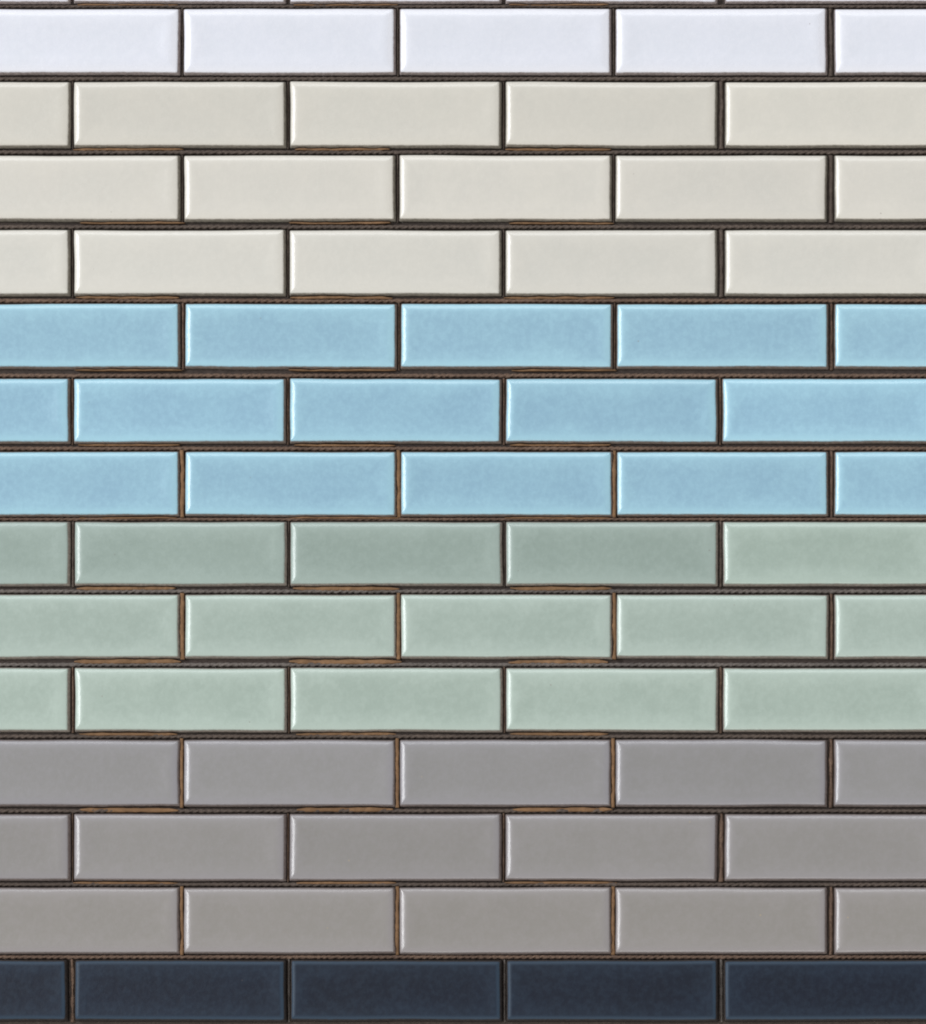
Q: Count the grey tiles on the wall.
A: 15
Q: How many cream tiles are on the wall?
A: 15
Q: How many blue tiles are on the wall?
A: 15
